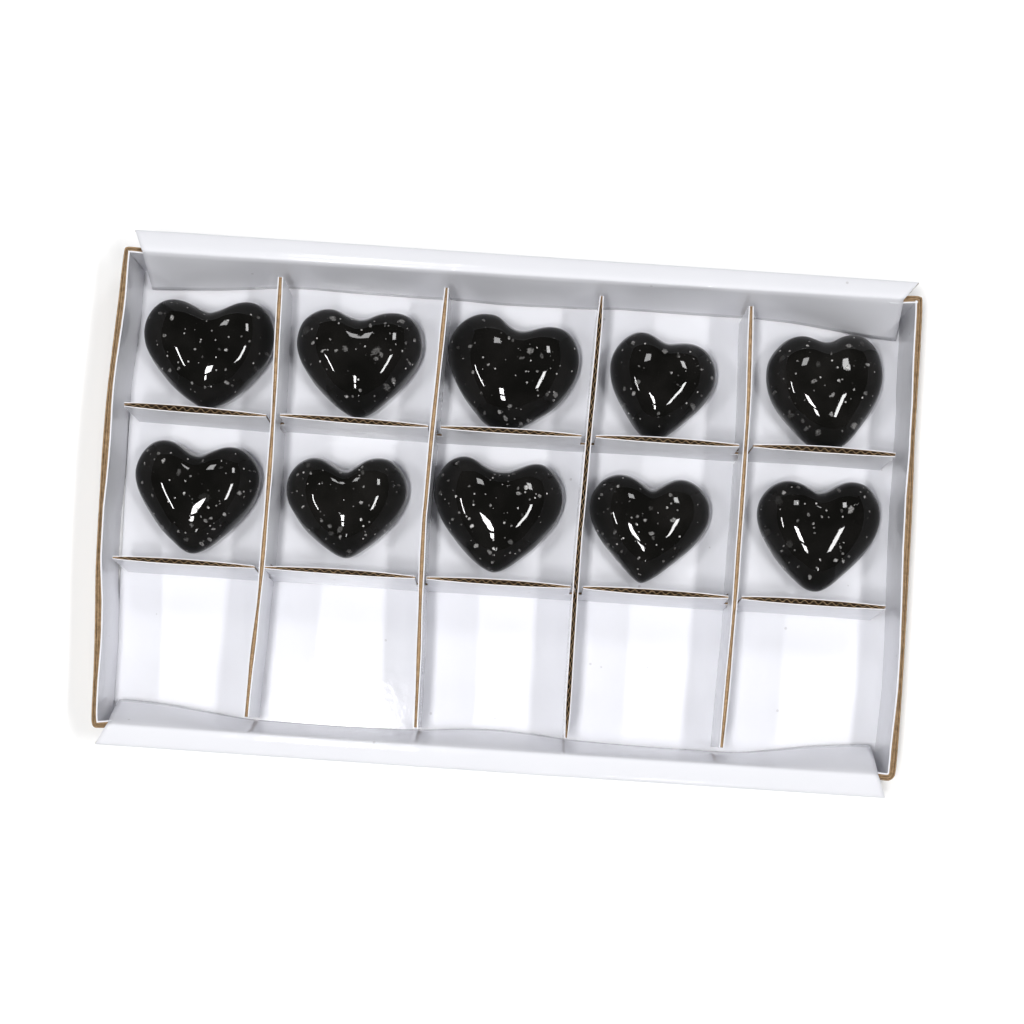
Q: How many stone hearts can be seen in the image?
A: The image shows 10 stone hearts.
